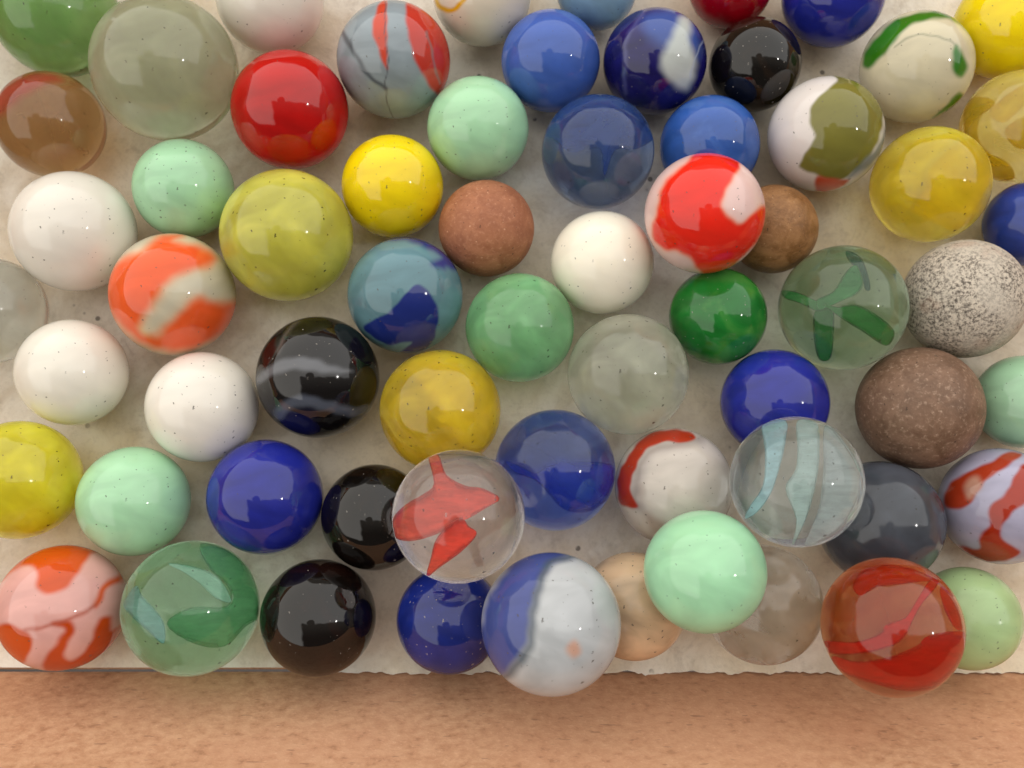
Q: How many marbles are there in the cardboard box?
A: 65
